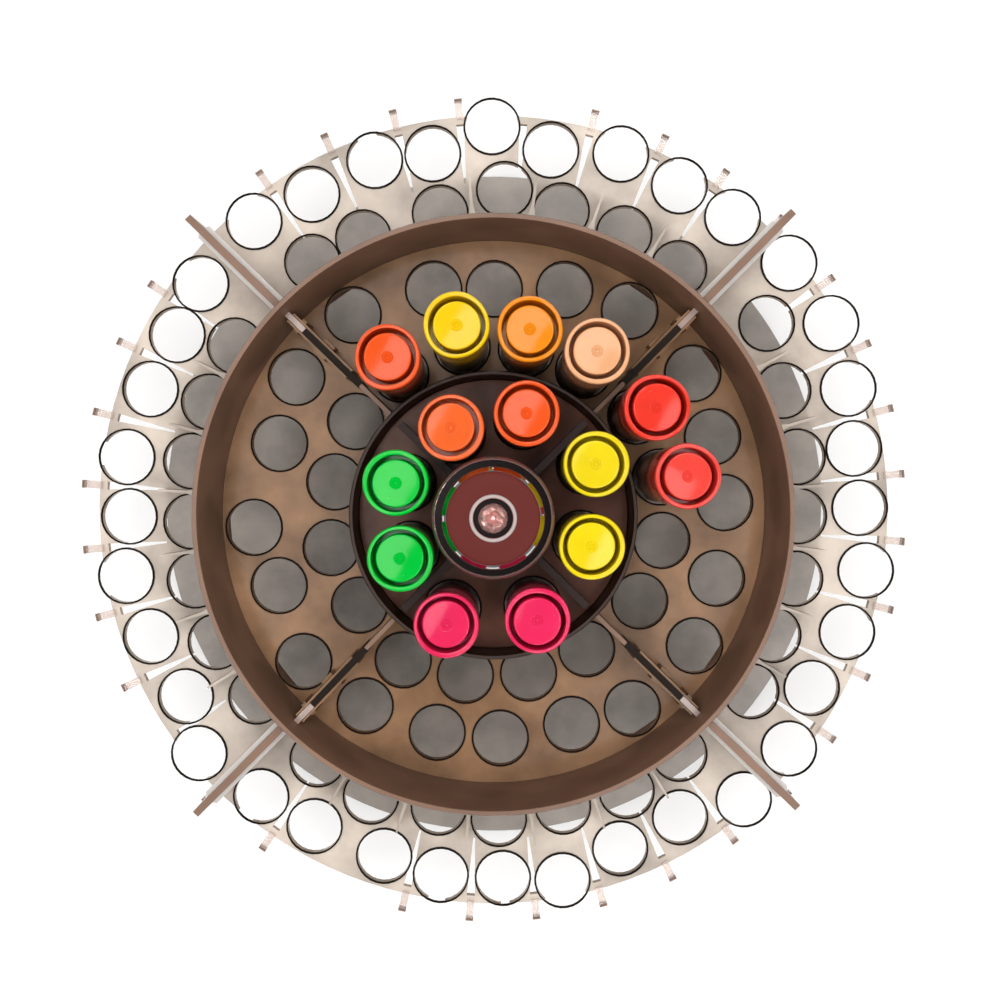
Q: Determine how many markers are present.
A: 14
